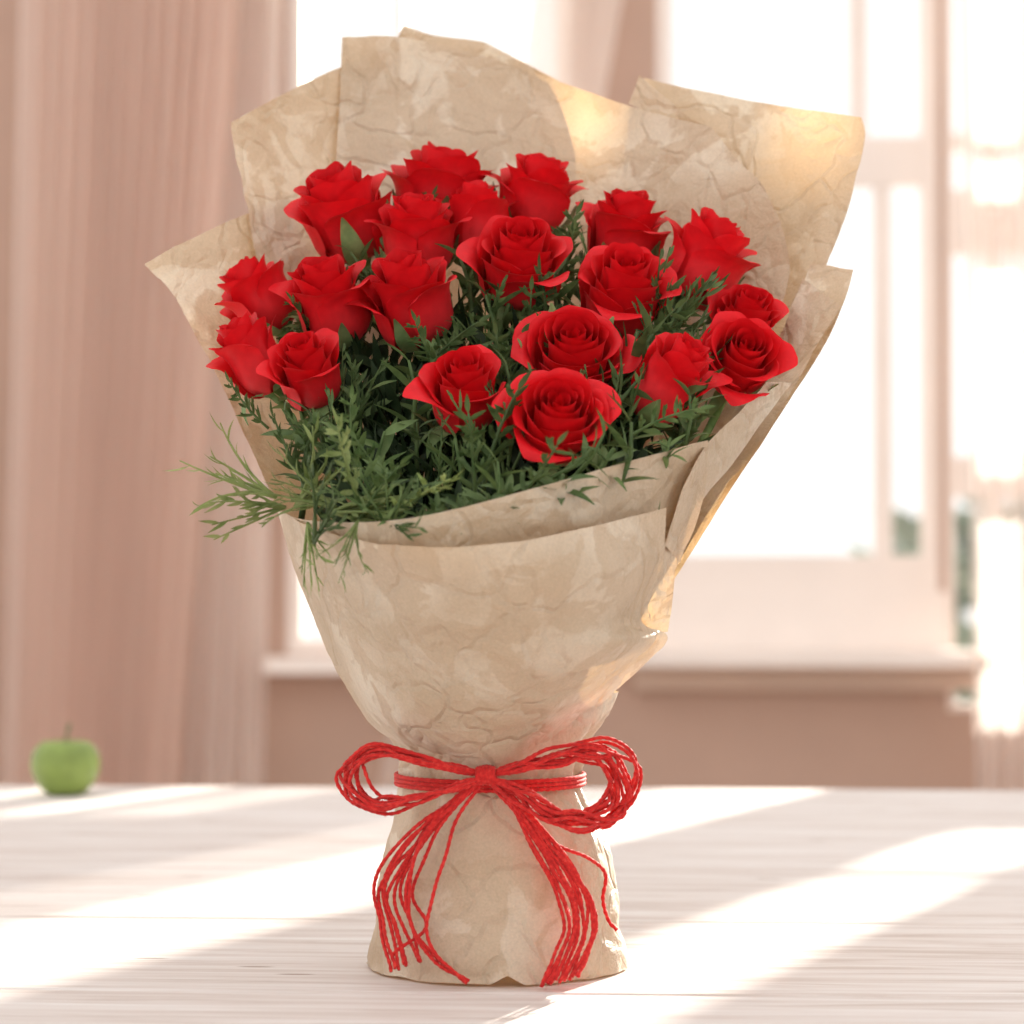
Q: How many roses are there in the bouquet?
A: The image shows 20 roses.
